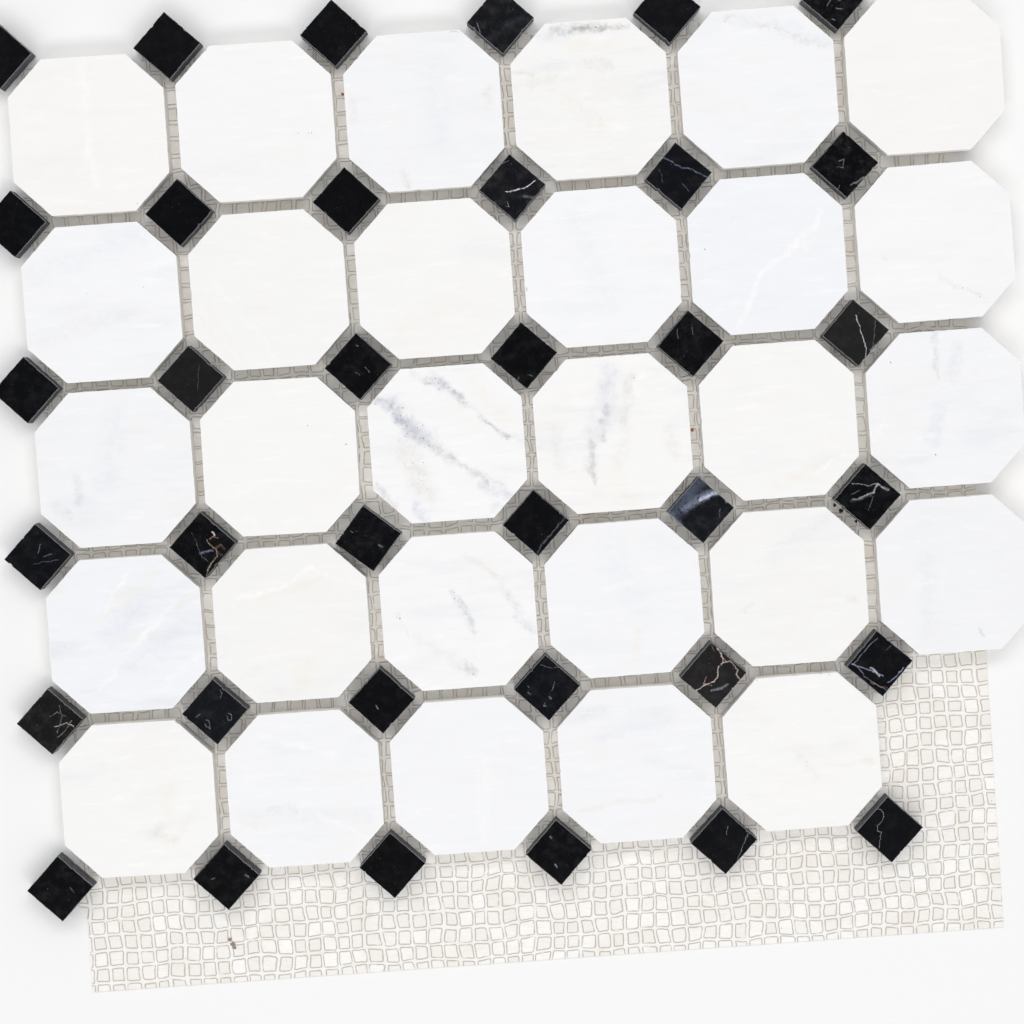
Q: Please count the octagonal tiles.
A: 29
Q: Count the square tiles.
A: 36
